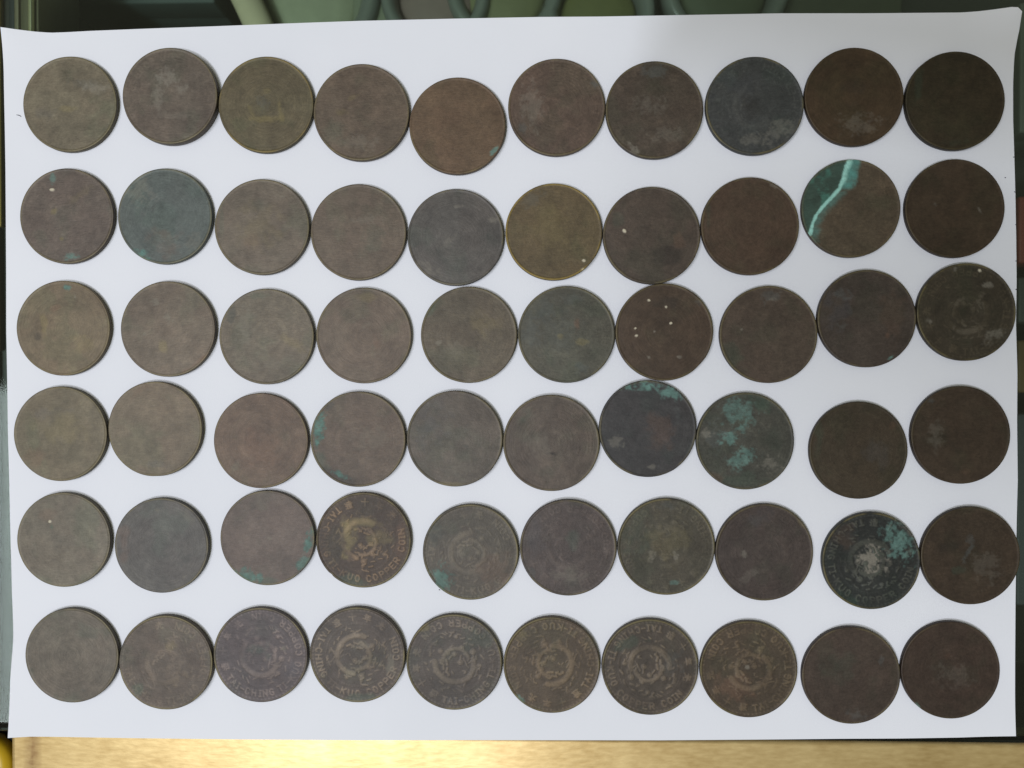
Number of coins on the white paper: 60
